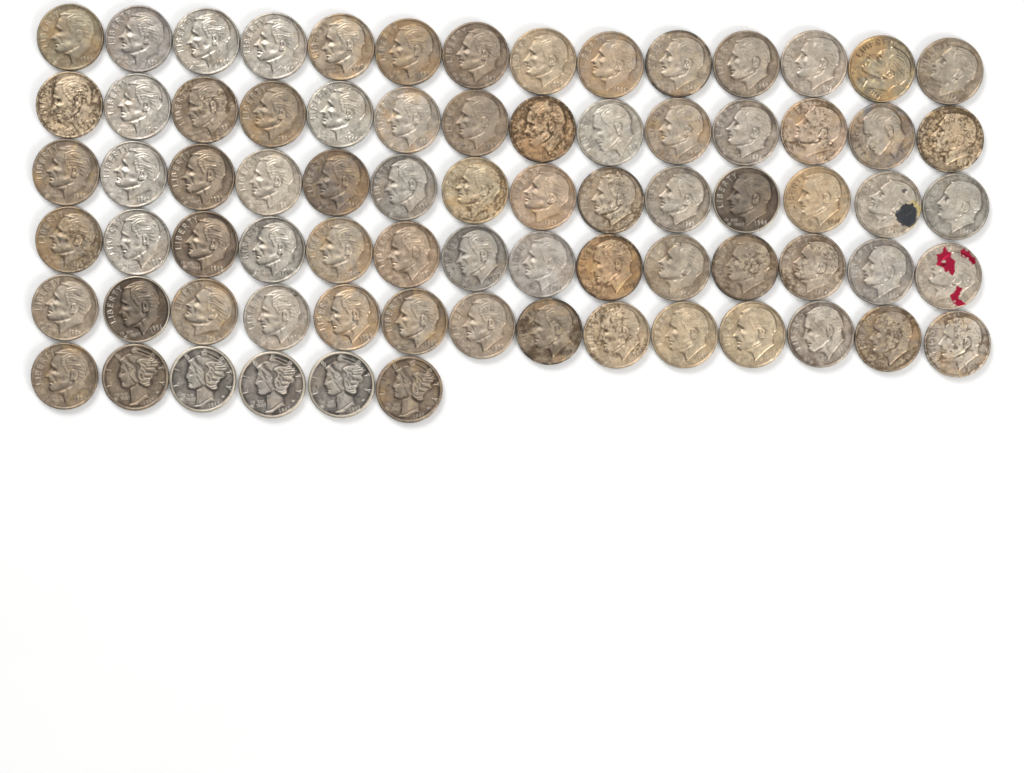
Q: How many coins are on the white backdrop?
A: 76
